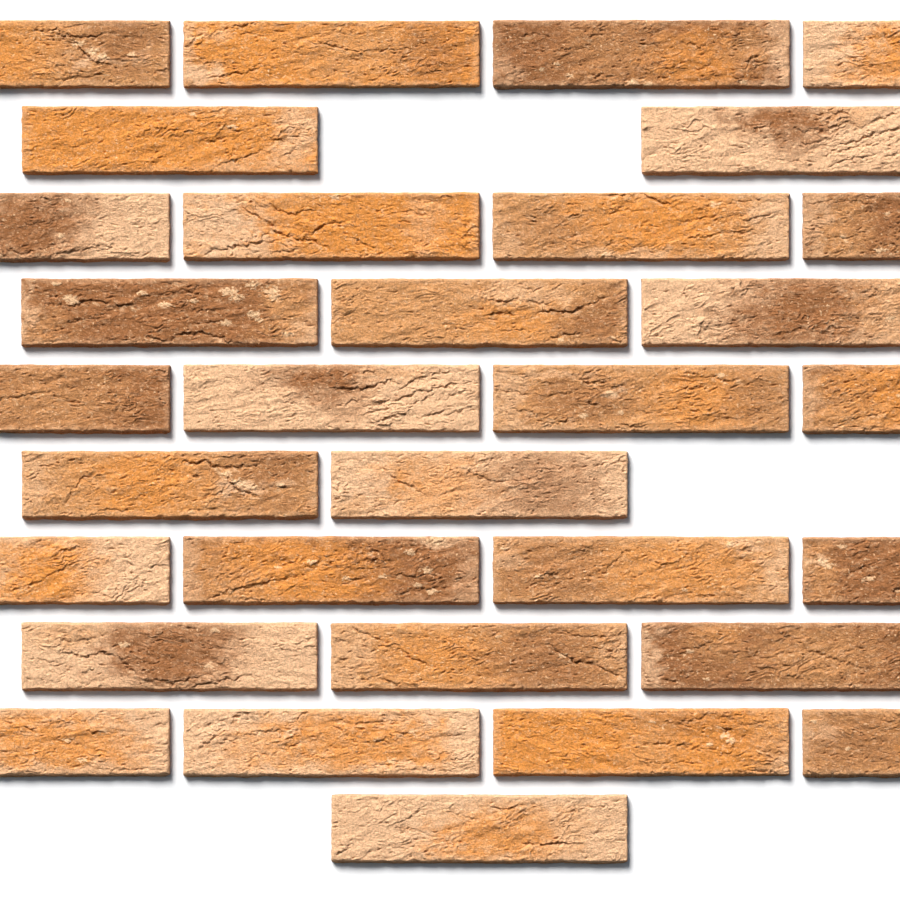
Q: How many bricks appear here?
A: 31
